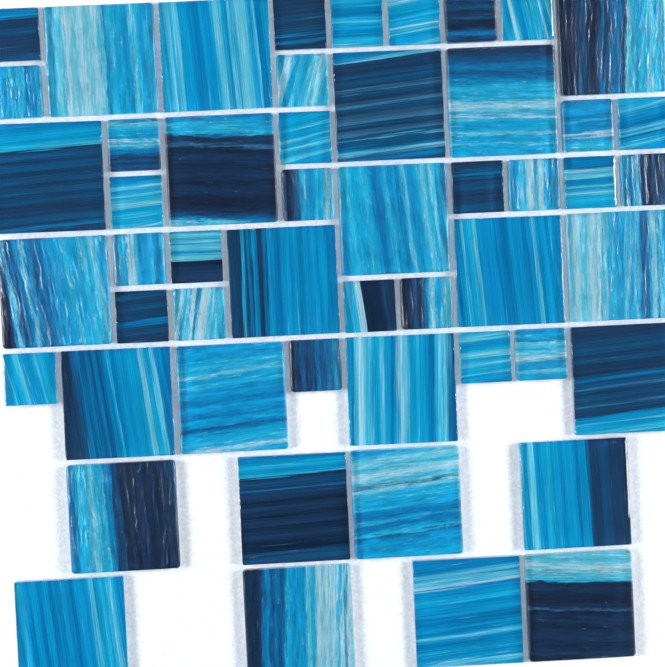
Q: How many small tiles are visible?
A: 28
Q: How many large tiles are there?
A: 24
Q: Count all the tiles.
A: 52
